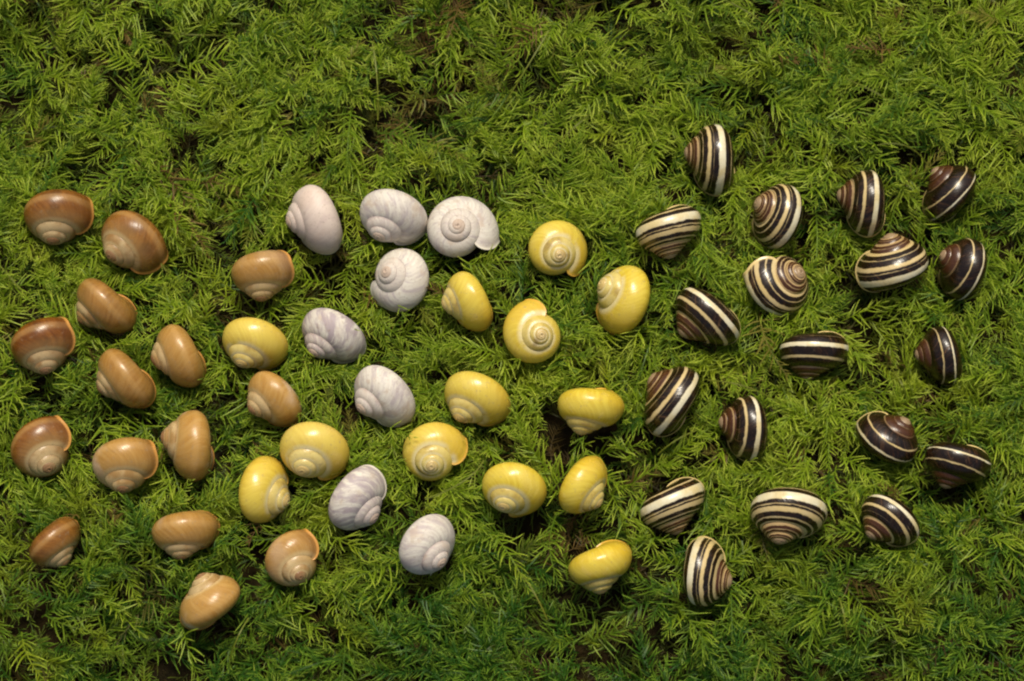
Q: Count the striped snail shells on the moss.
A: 19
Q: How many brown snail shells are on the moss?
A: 15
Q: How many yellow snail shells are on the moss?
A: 13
